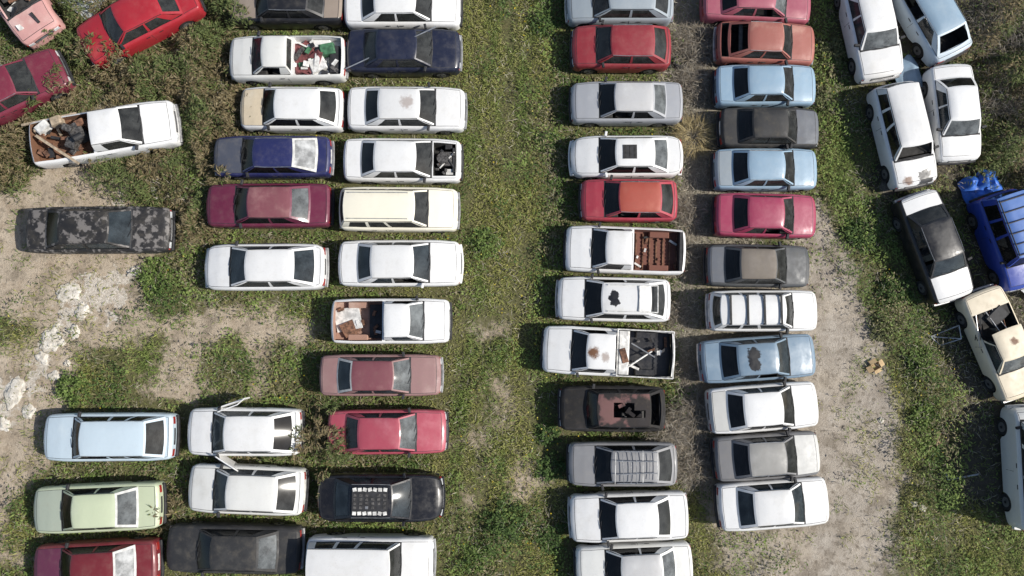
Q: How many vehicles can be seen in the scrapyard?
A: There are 60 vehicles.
